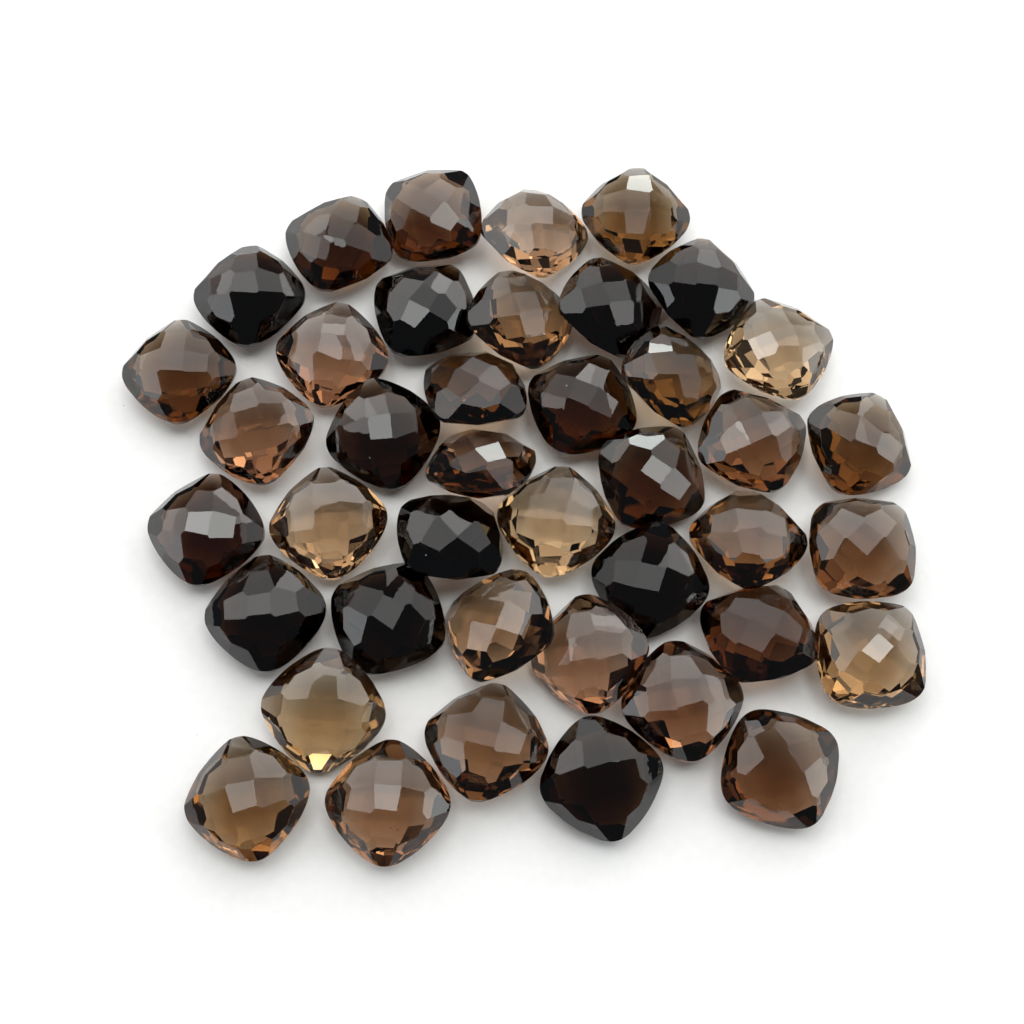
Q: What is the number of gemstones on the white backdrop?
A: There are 41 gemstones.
